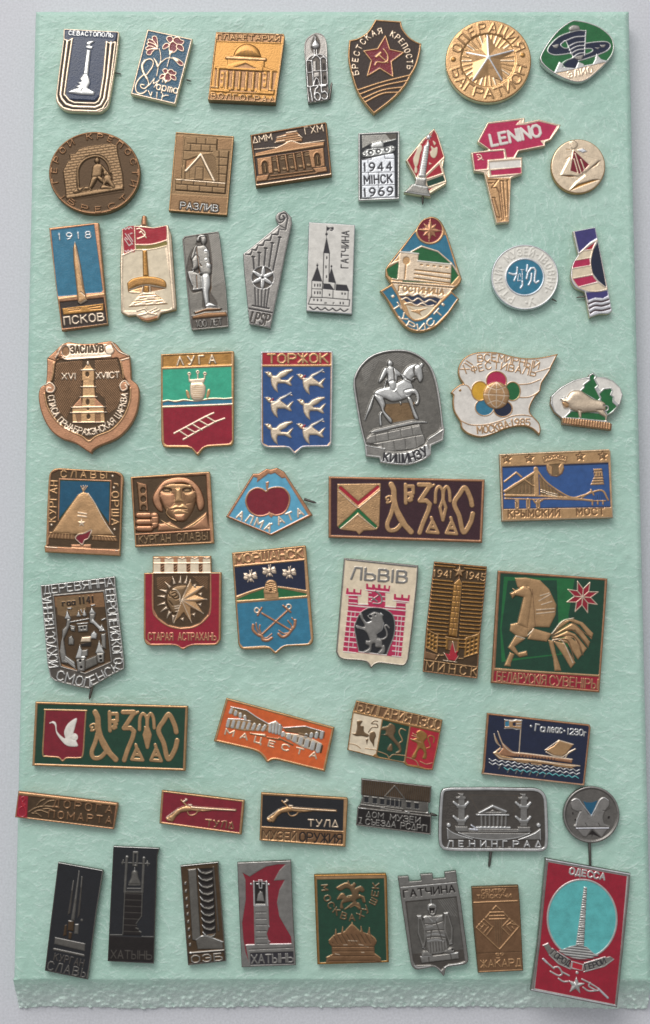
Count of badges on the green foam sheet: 57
